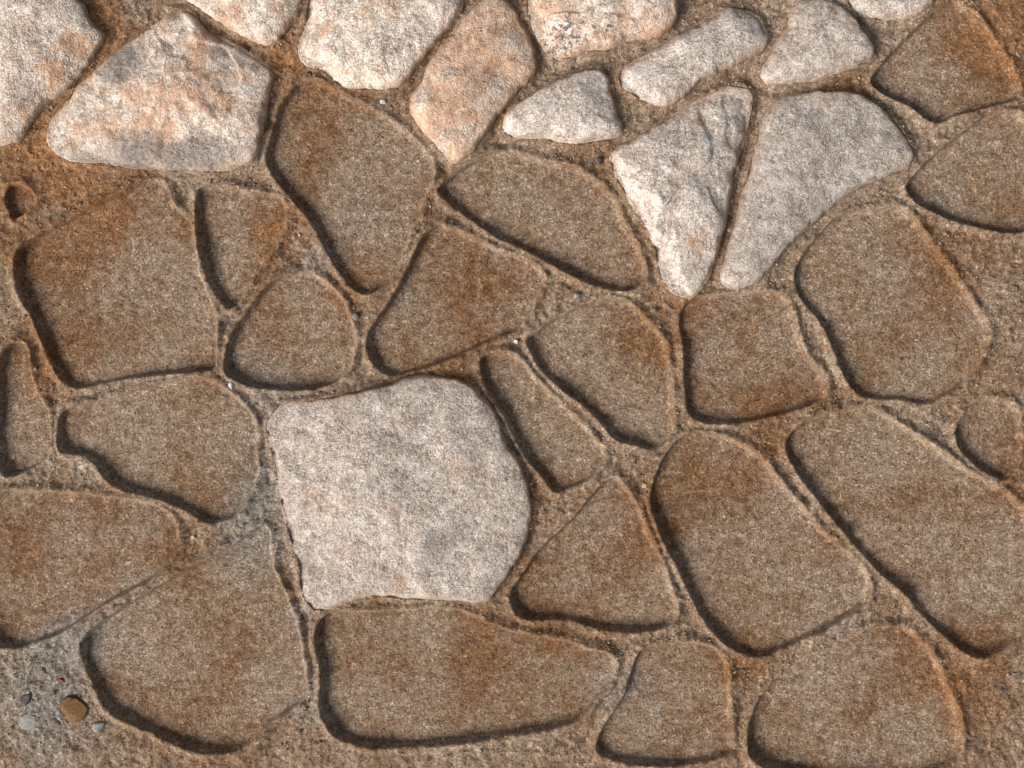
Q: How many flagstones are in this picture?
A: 13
